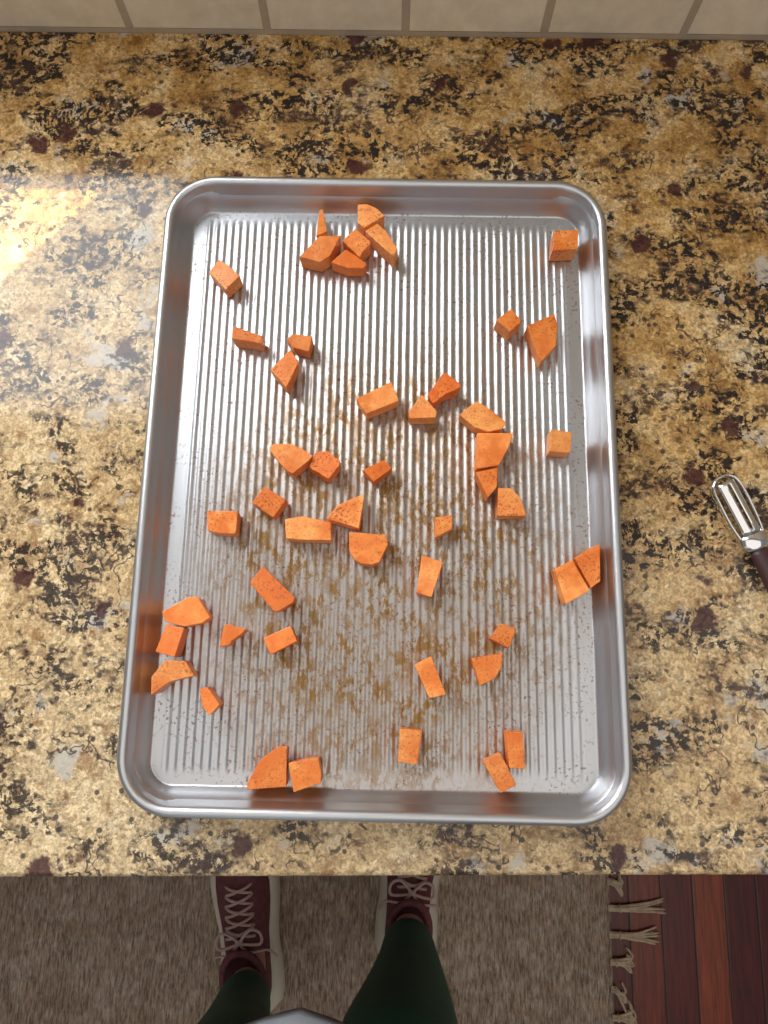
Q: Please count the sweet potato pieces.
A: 48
